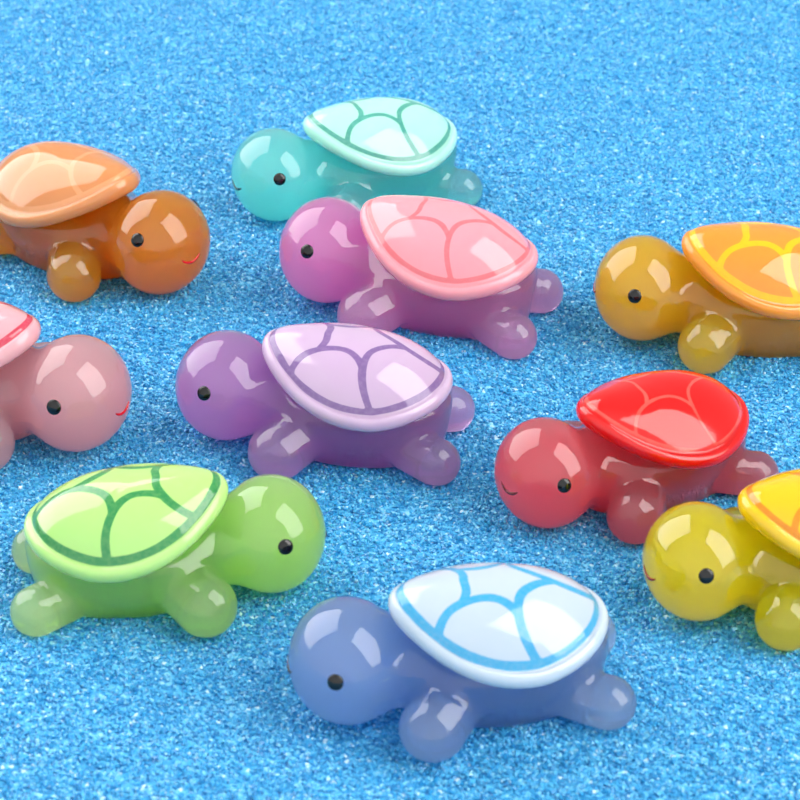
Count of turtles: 10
